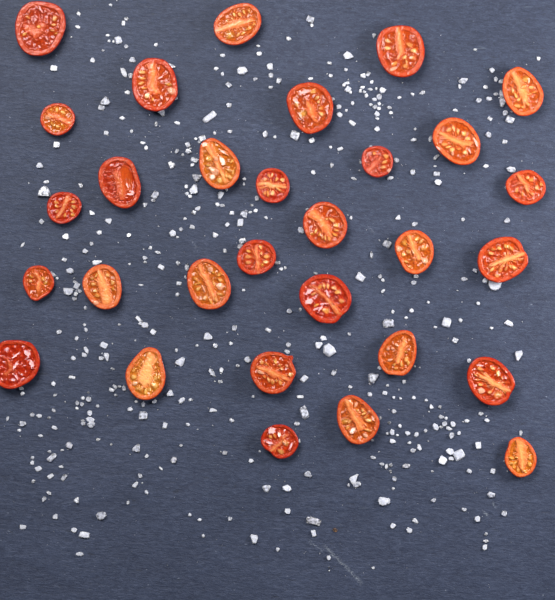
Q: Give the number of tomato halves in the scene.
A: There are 30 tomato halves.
